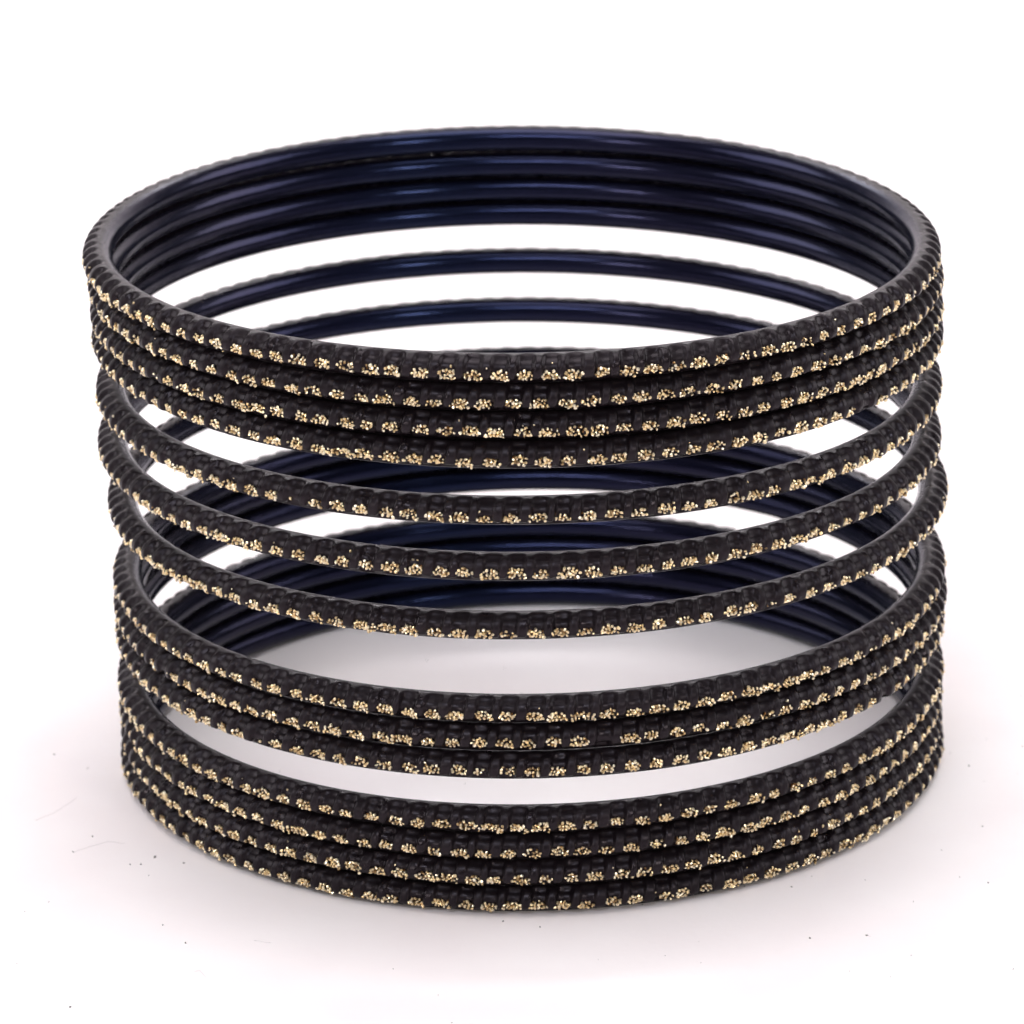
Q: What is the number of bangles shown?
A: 14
